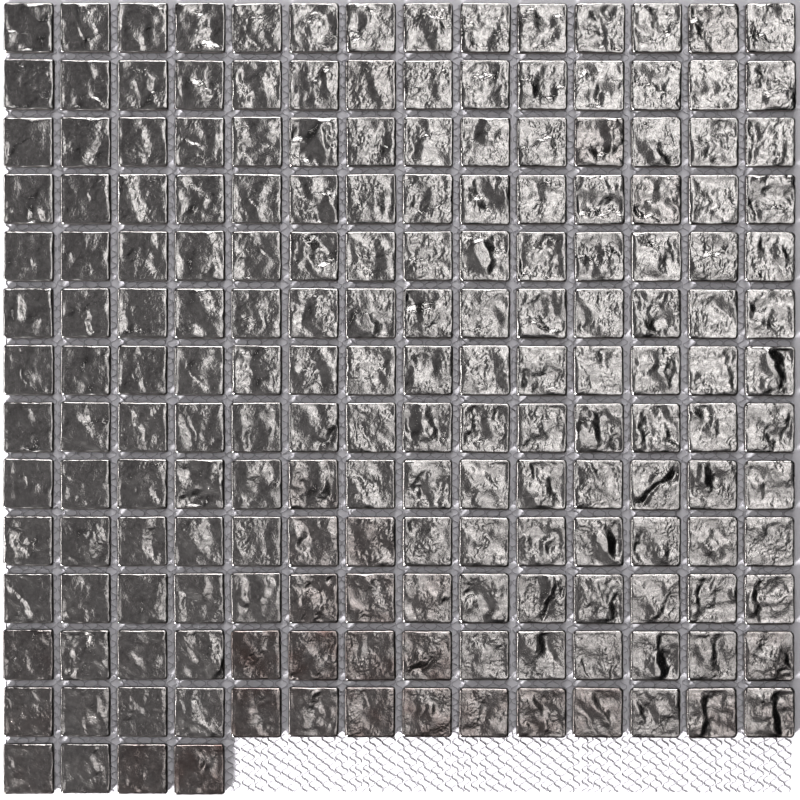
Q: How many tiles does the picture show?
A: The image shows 186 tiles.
